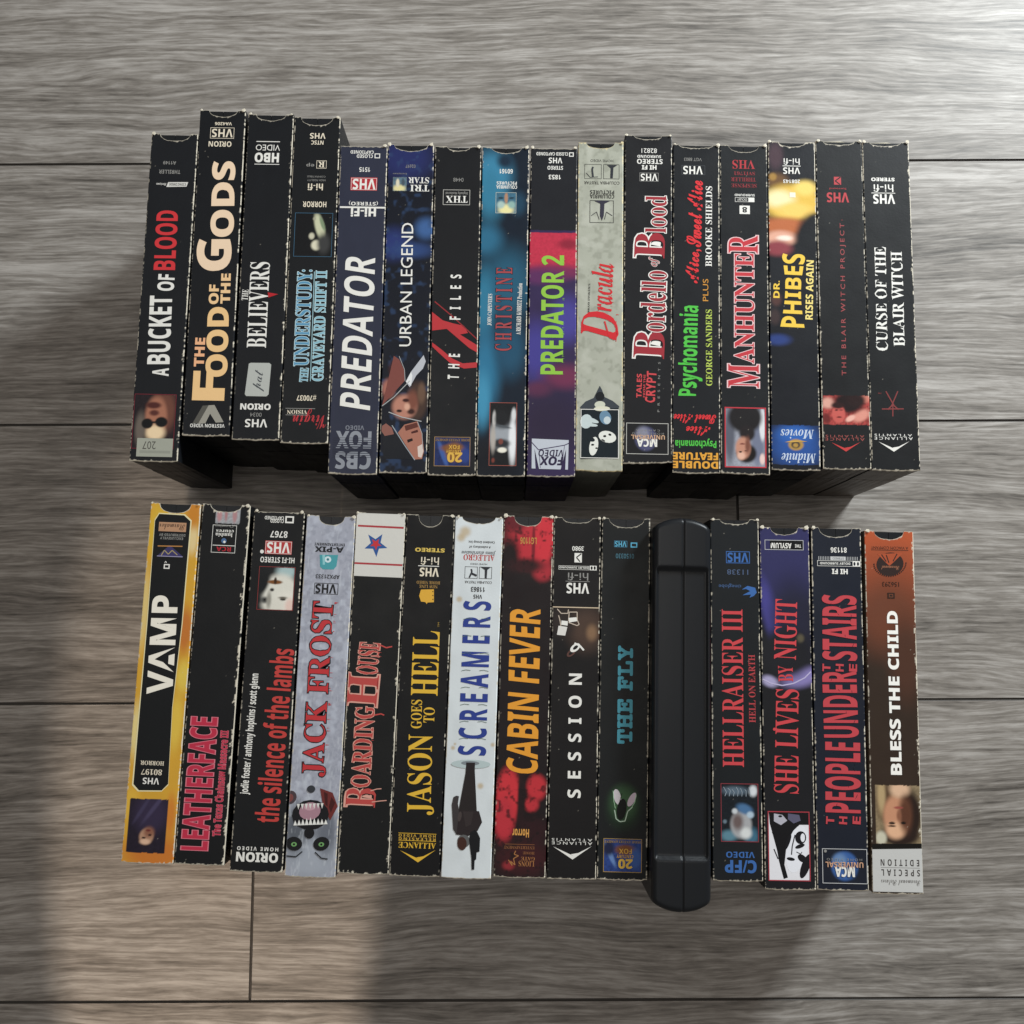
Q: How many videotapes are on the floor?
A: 31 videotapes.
